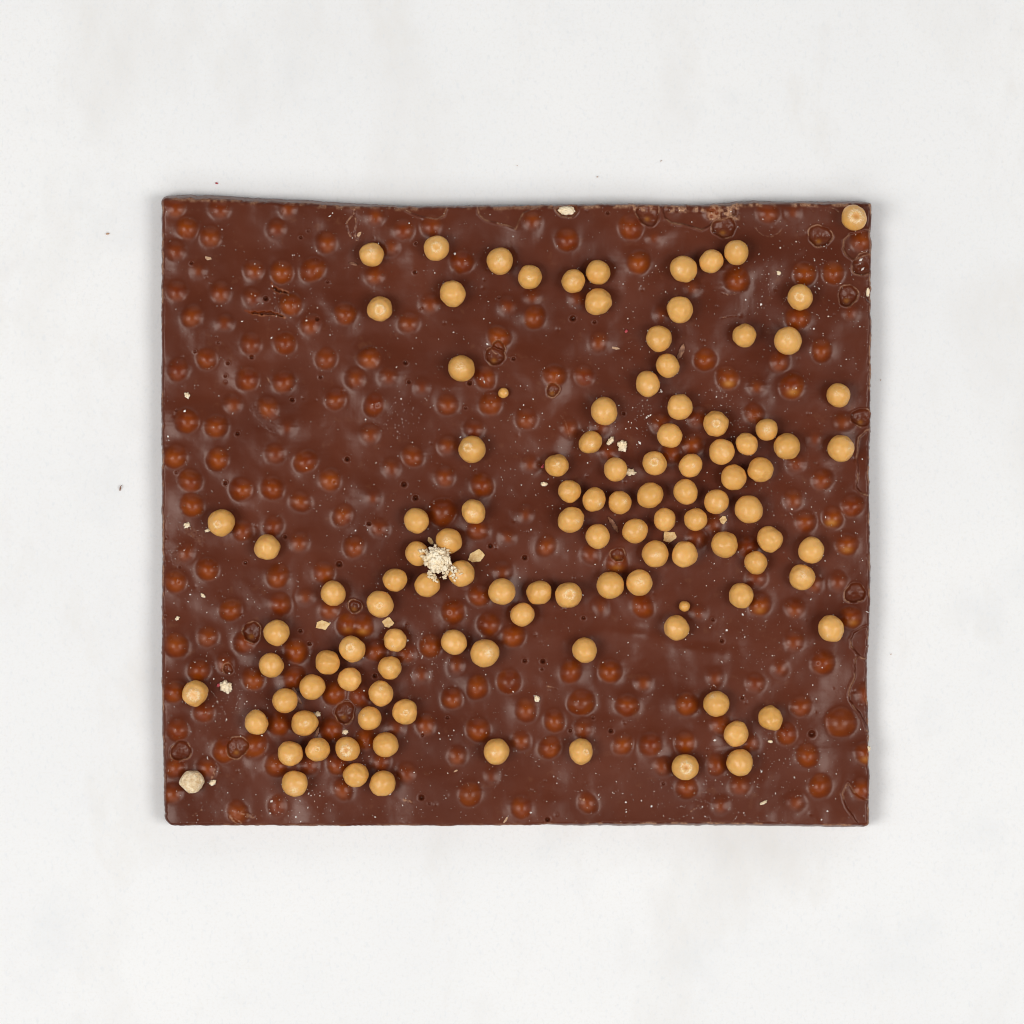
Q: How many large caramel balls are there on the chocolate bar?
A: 110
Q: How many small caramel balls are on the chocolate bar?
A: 2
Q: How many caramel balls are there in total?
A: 112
